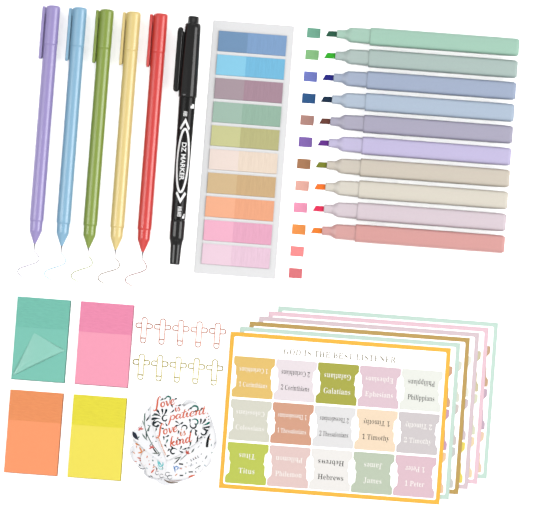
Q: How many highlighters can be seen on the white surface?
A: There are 10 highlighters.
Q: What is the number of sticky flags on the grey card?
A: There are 10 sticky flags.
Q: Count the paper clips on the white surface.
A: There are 10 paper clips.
